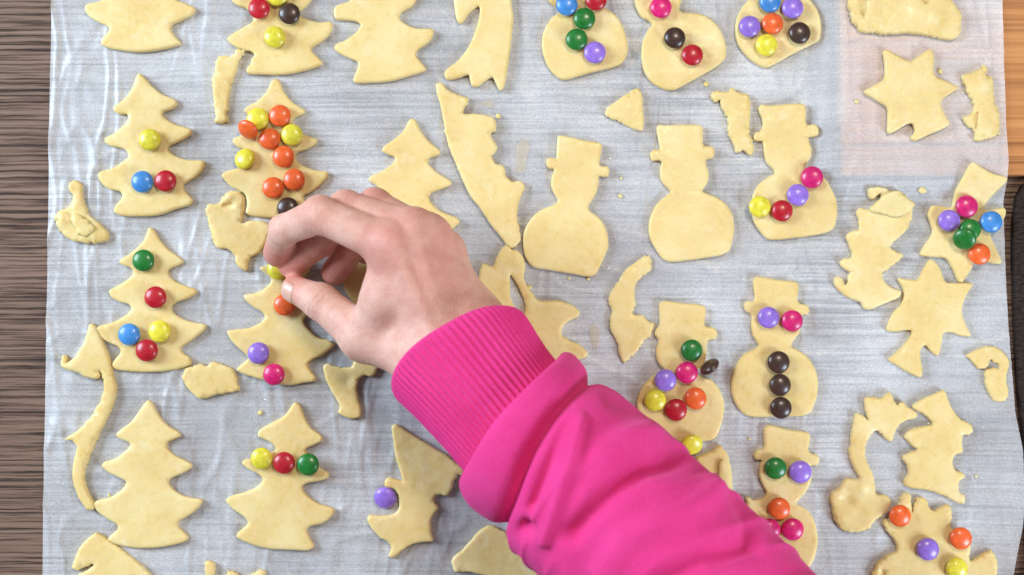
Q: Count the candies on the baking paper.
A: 76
